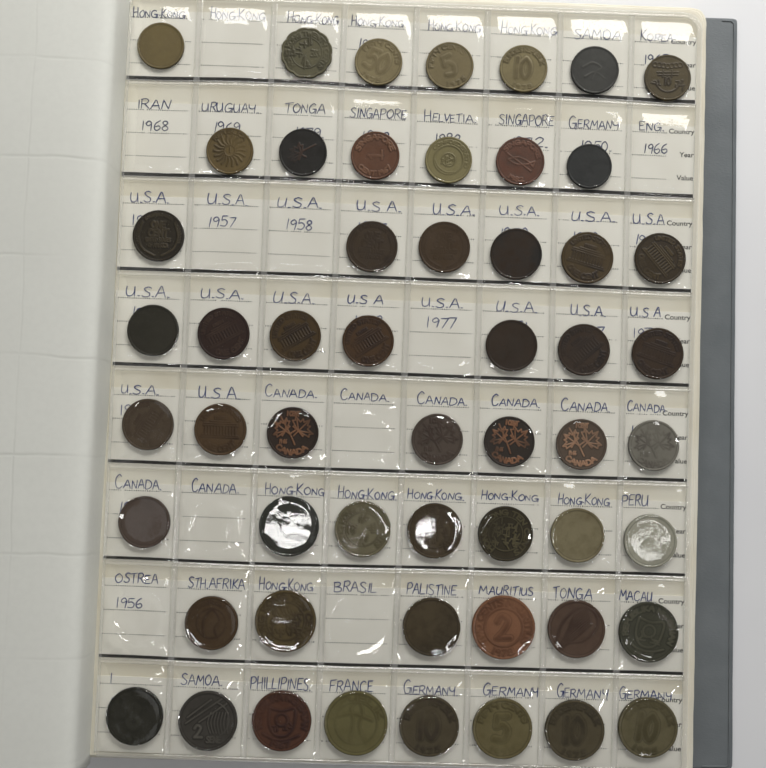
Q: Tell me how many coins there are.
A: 54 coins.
